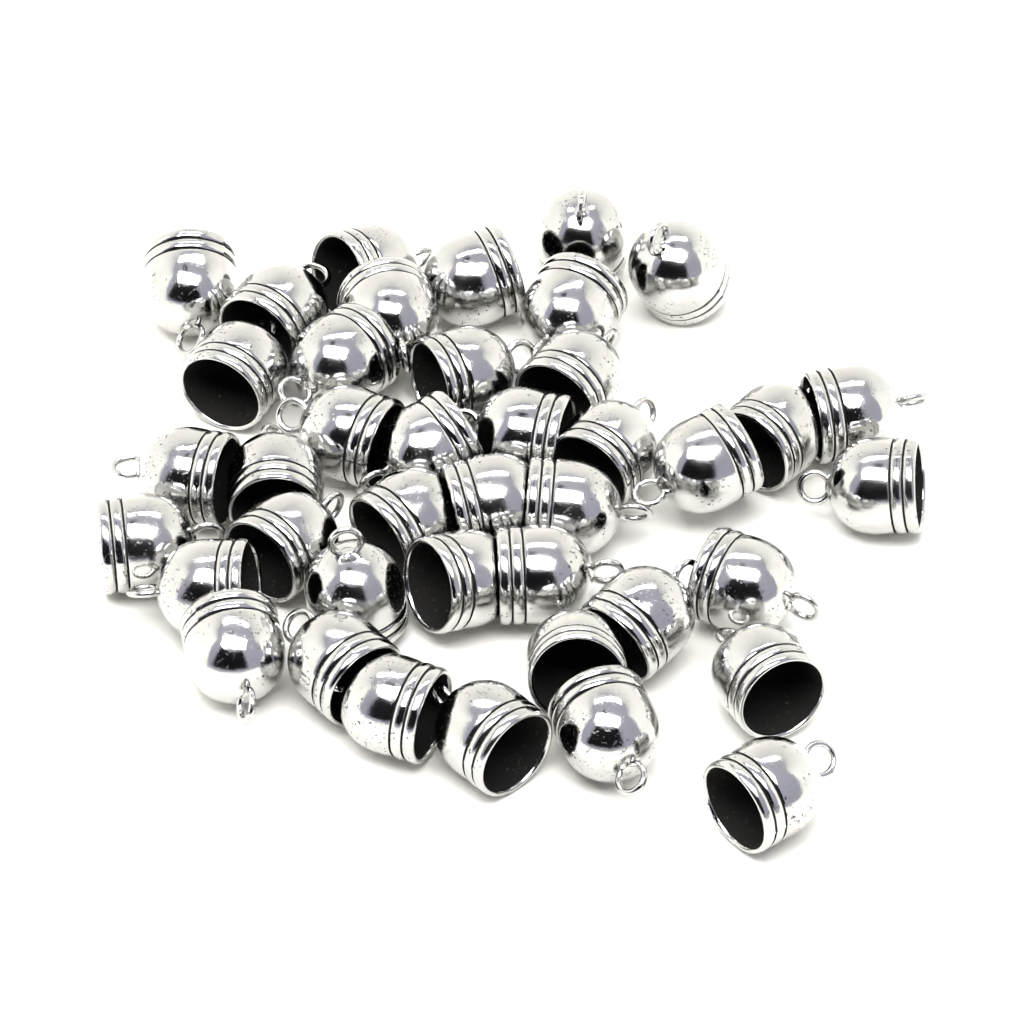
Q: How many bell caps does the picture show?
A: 41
